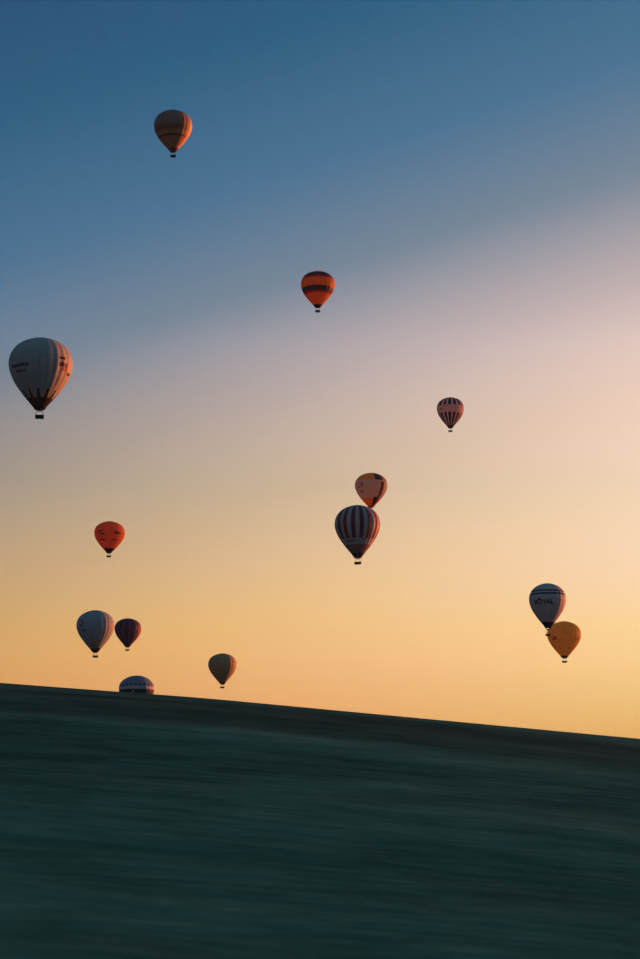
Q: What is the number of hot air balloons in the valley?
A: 13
